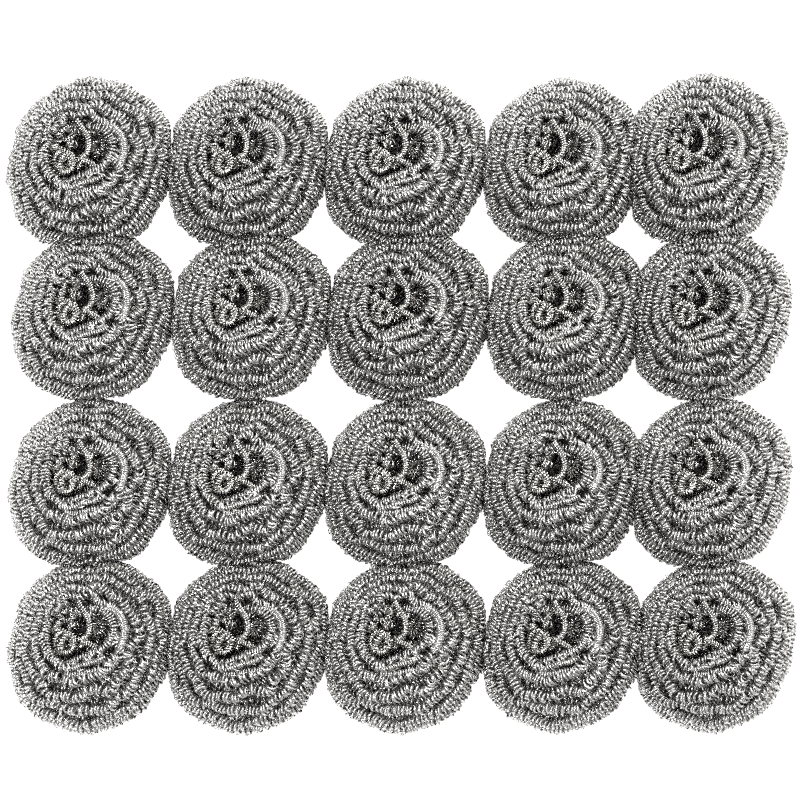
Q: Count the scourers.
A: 20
